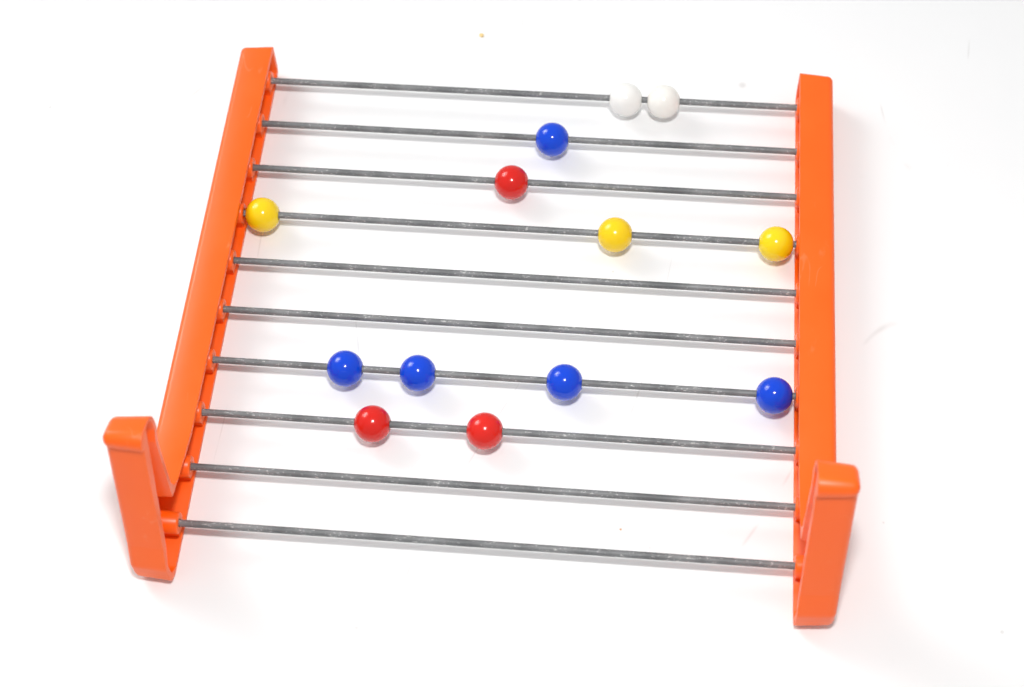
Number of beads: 13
